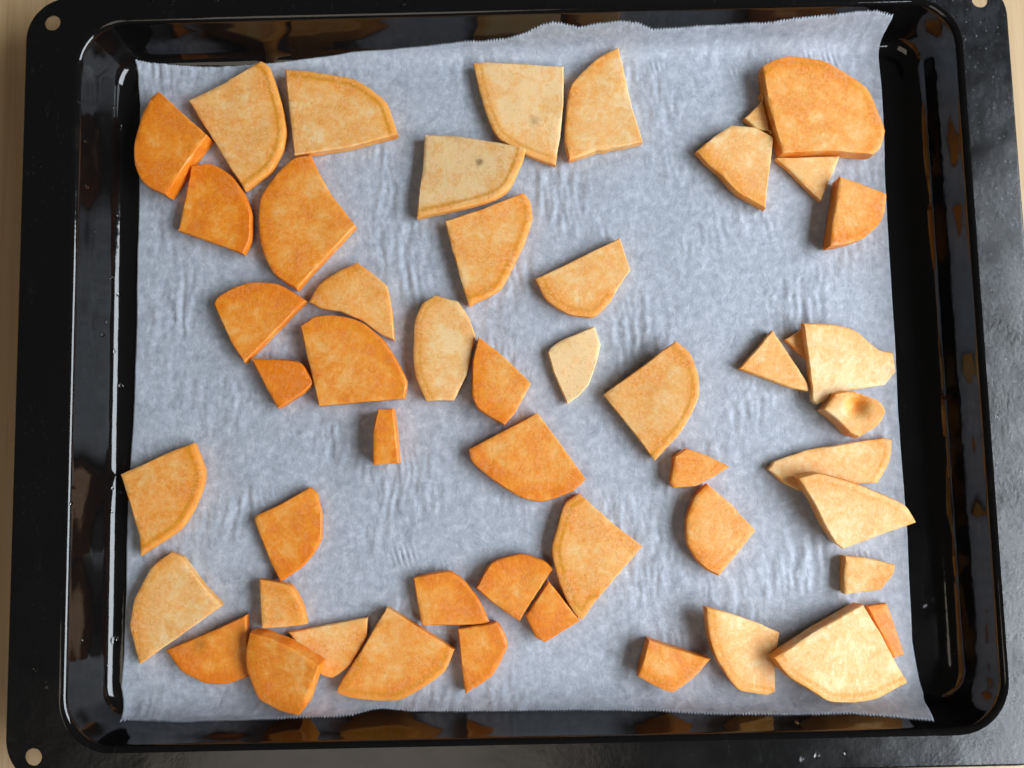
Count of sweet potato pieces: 51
